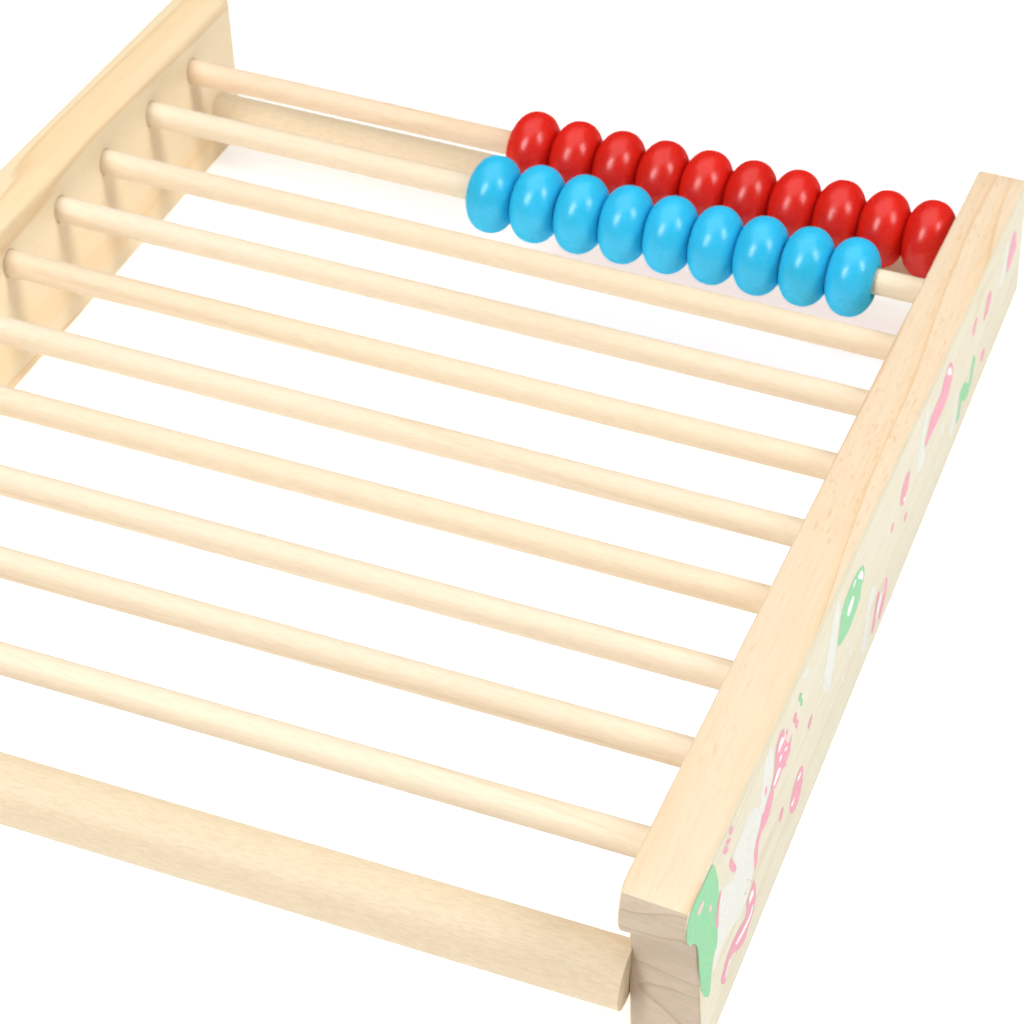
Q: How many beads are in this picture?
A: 19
